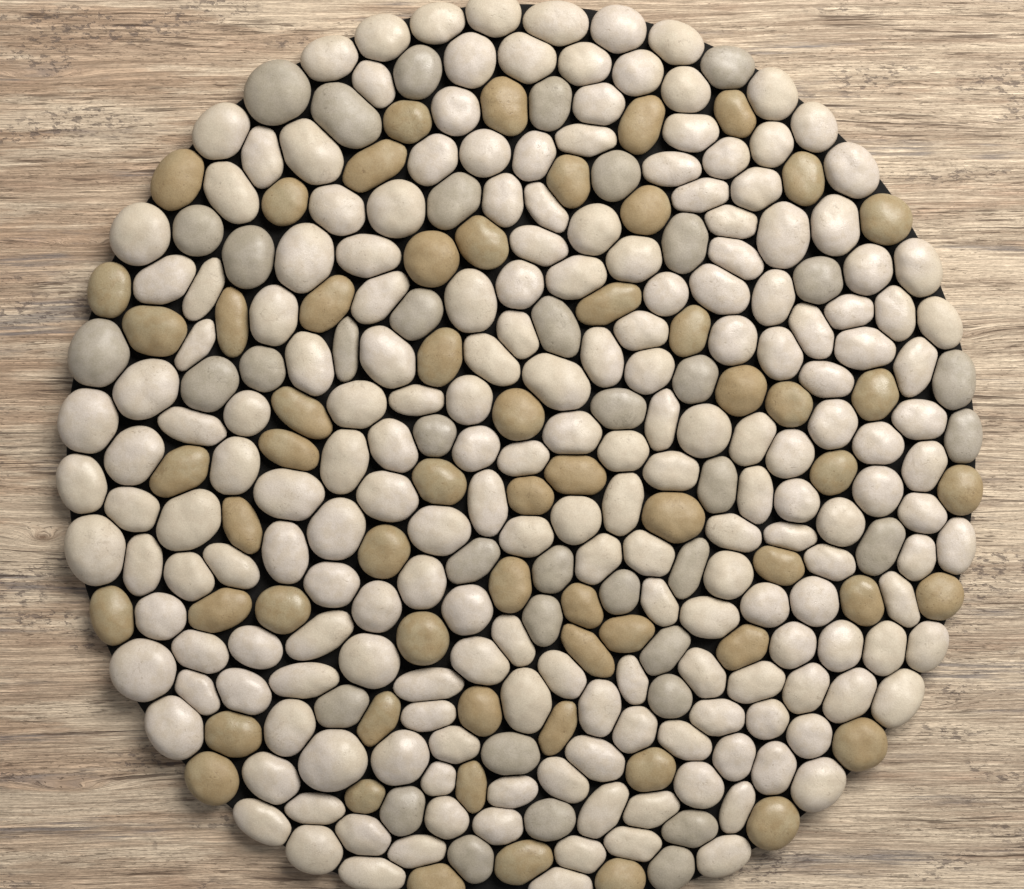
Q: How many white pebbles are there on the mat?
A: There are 198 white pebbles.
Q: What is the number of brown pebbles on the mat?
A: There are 60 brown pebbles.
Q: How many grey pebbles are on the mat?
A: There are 38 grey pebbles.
